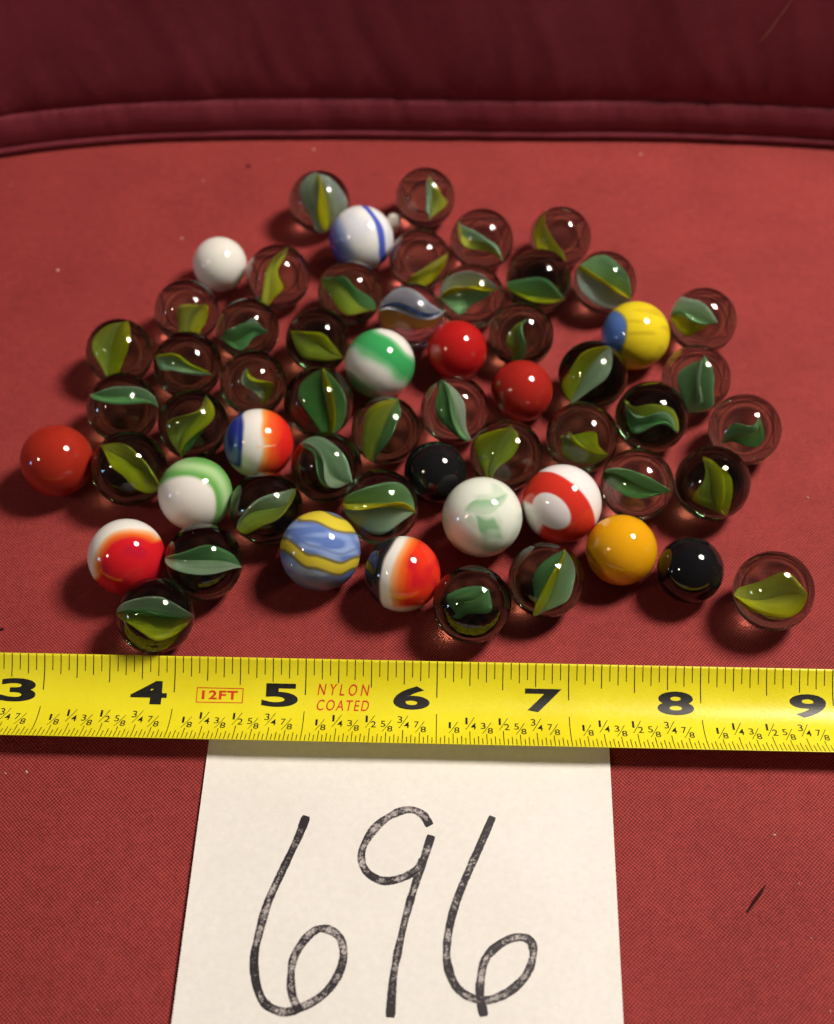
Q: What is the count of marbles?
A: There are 58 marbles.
